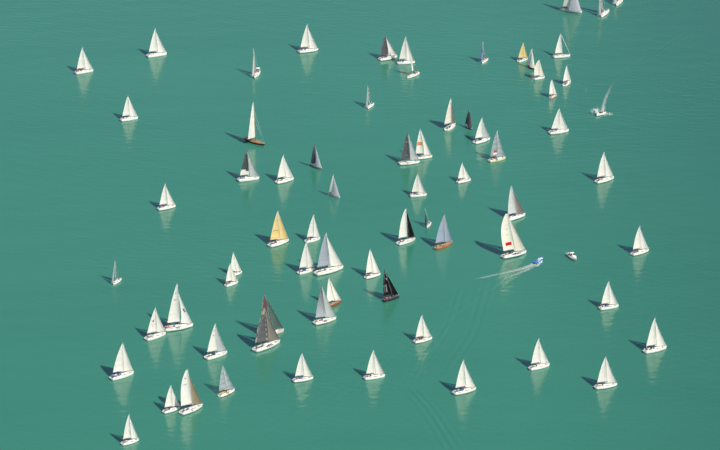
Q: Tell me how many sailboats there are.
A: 70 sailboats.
